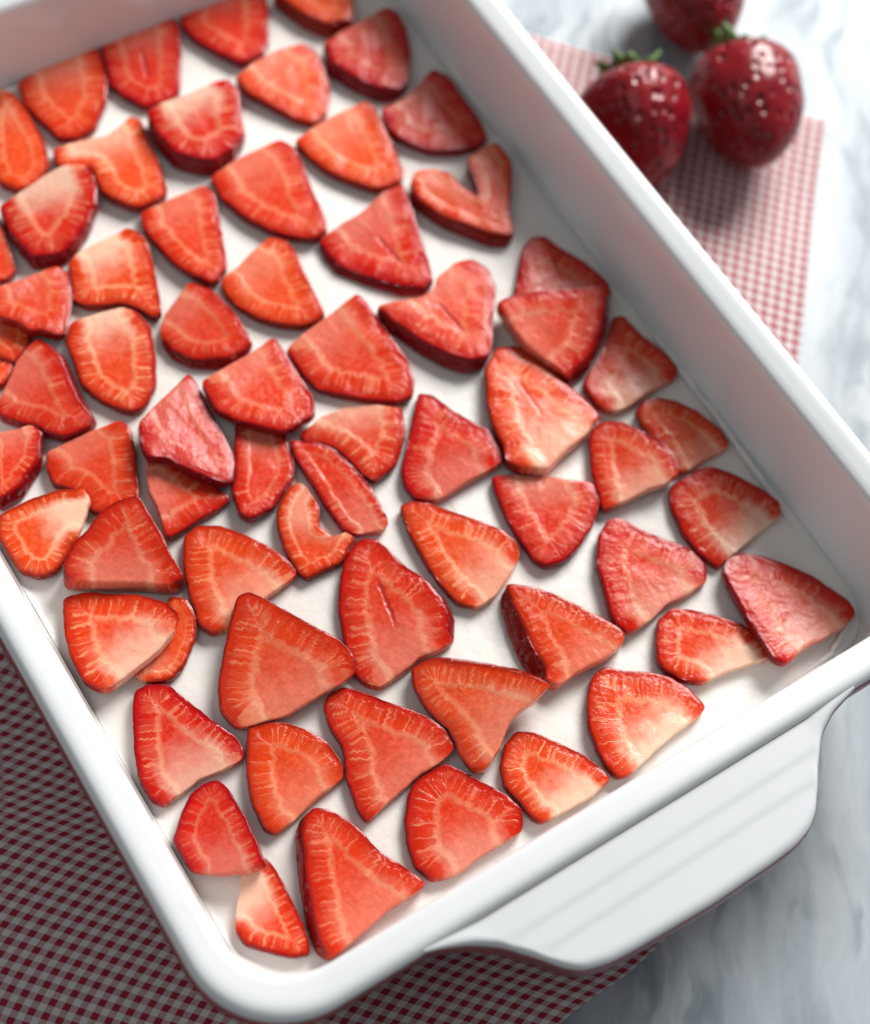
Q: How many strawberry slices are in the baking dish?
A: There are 67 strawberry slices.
